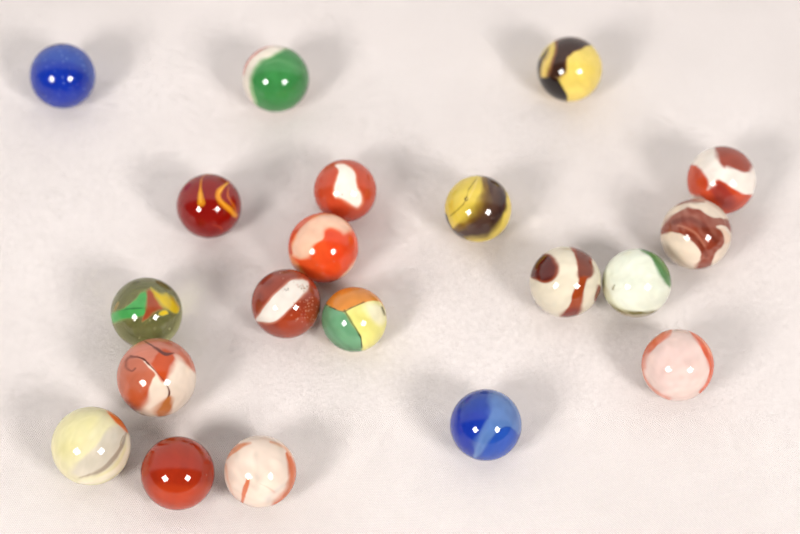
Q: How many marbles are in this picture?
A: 20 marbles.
